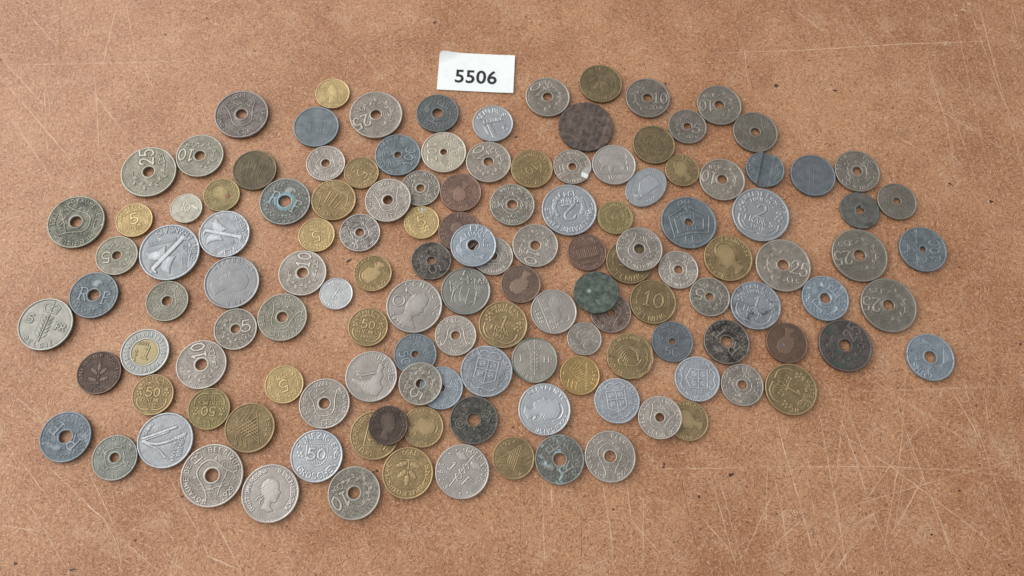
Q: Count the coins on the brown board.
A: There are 134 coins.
